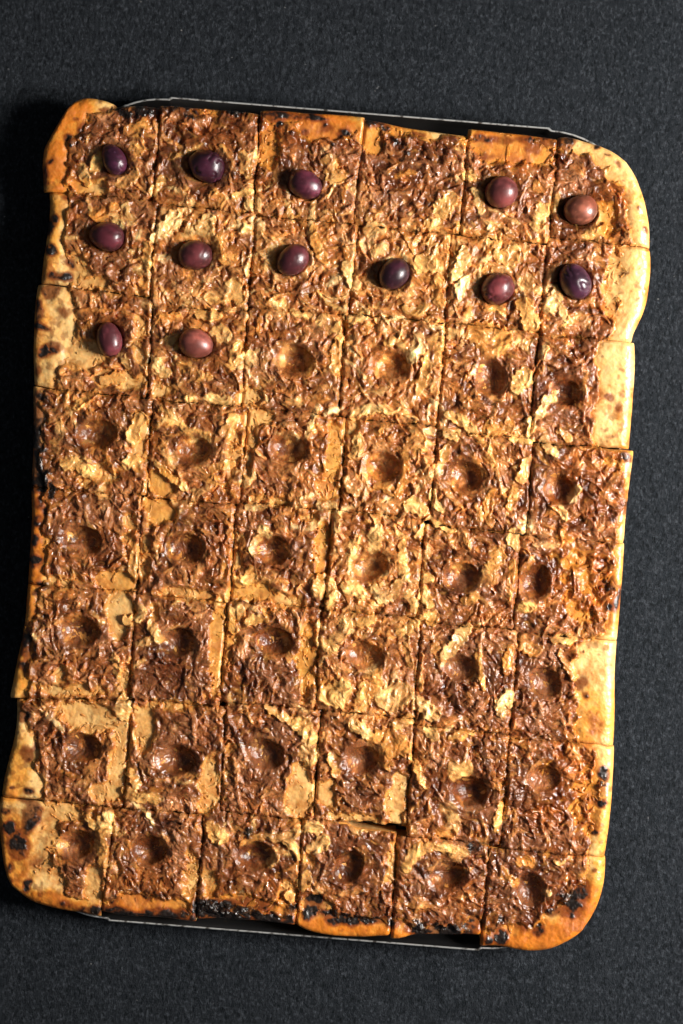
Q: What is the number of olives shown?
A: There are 13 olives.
